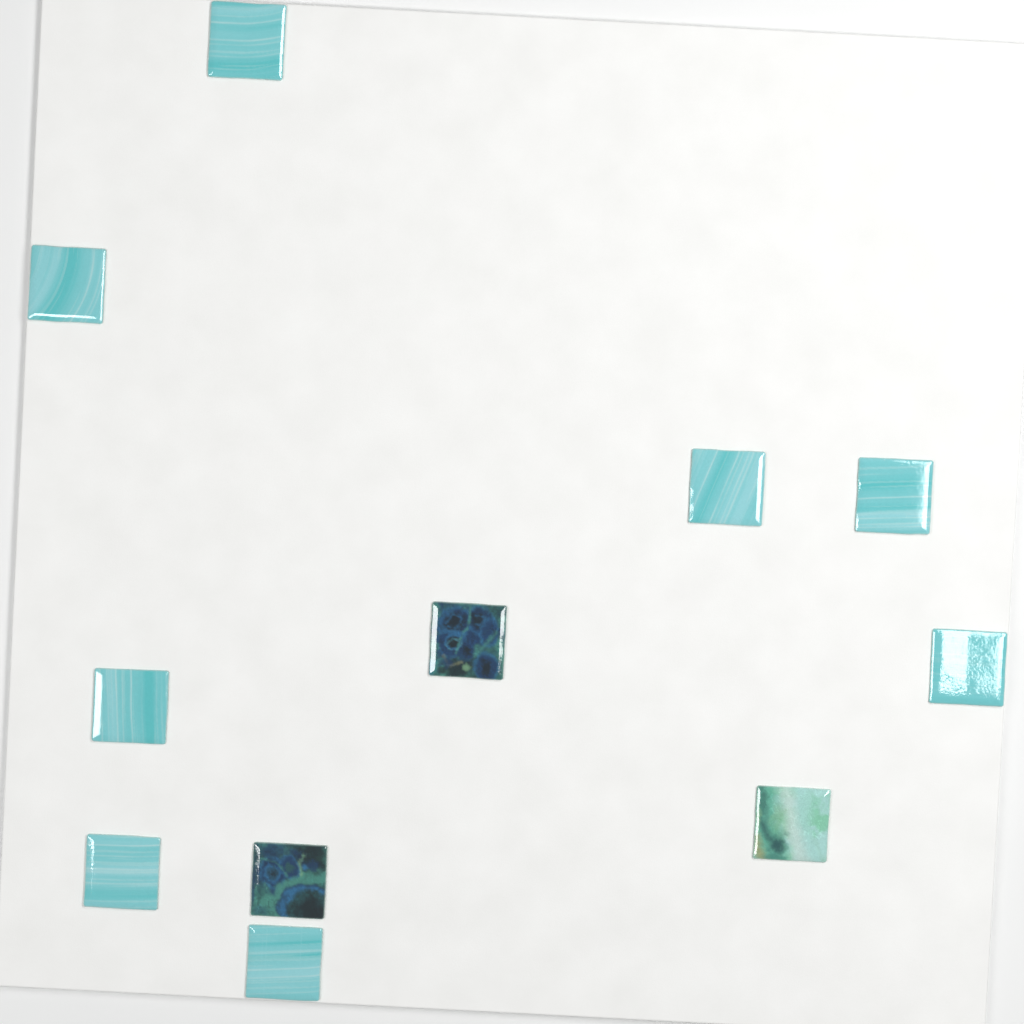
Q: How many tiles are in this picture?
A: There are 11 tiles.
